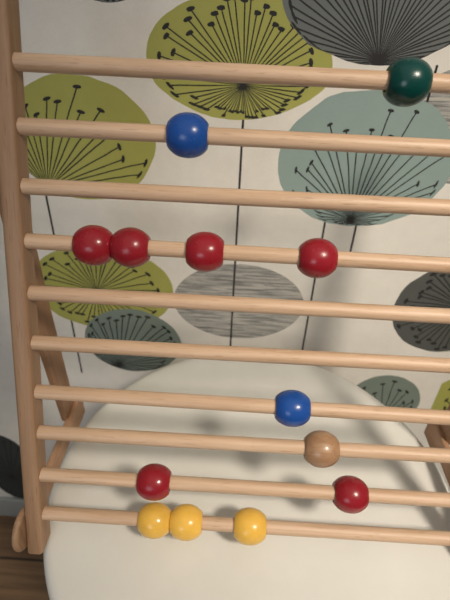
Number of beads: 13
